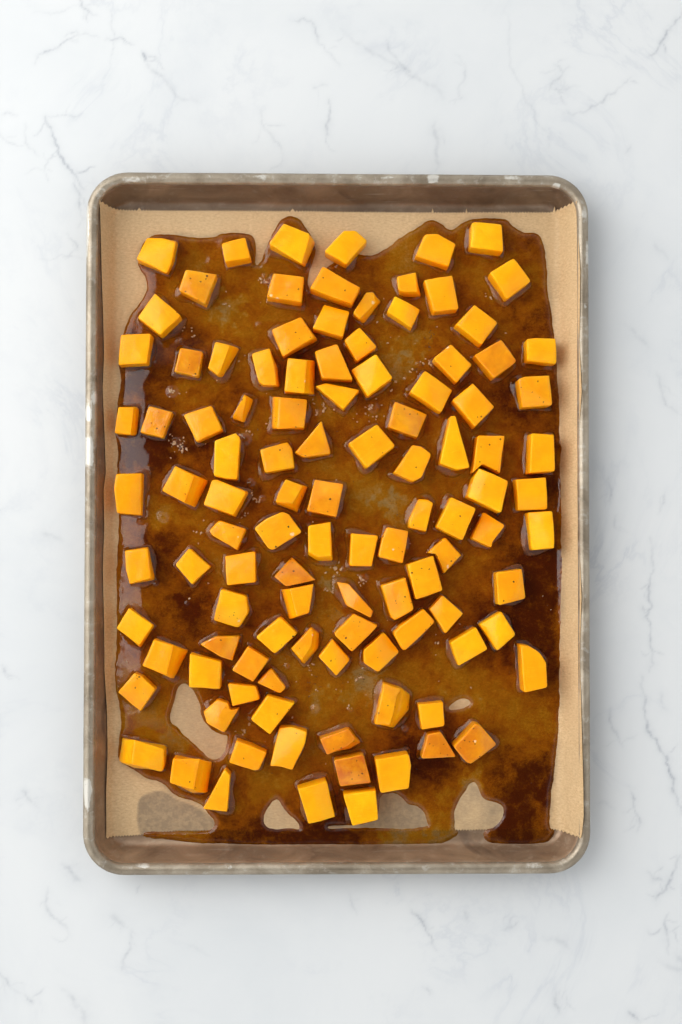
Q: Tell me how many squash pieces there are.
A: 108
